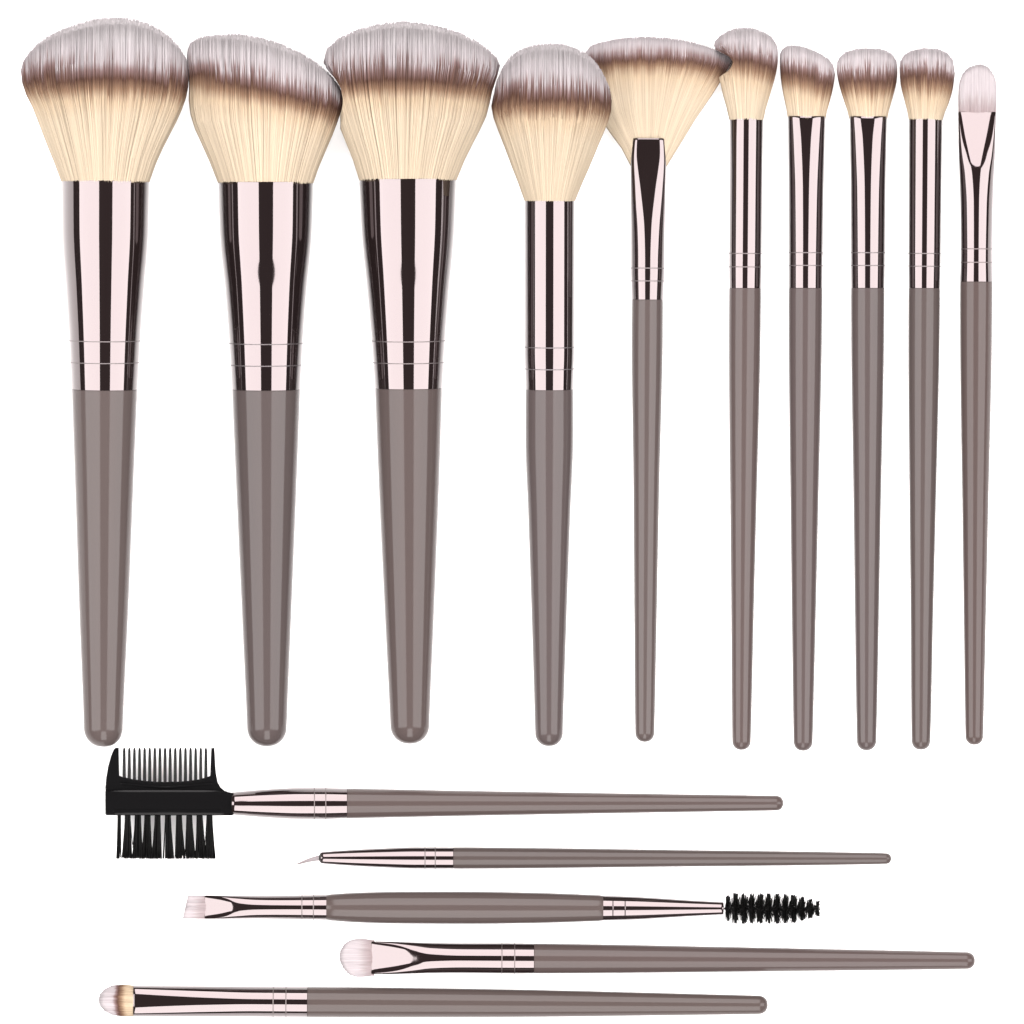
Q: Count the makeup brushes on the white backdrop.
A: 15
